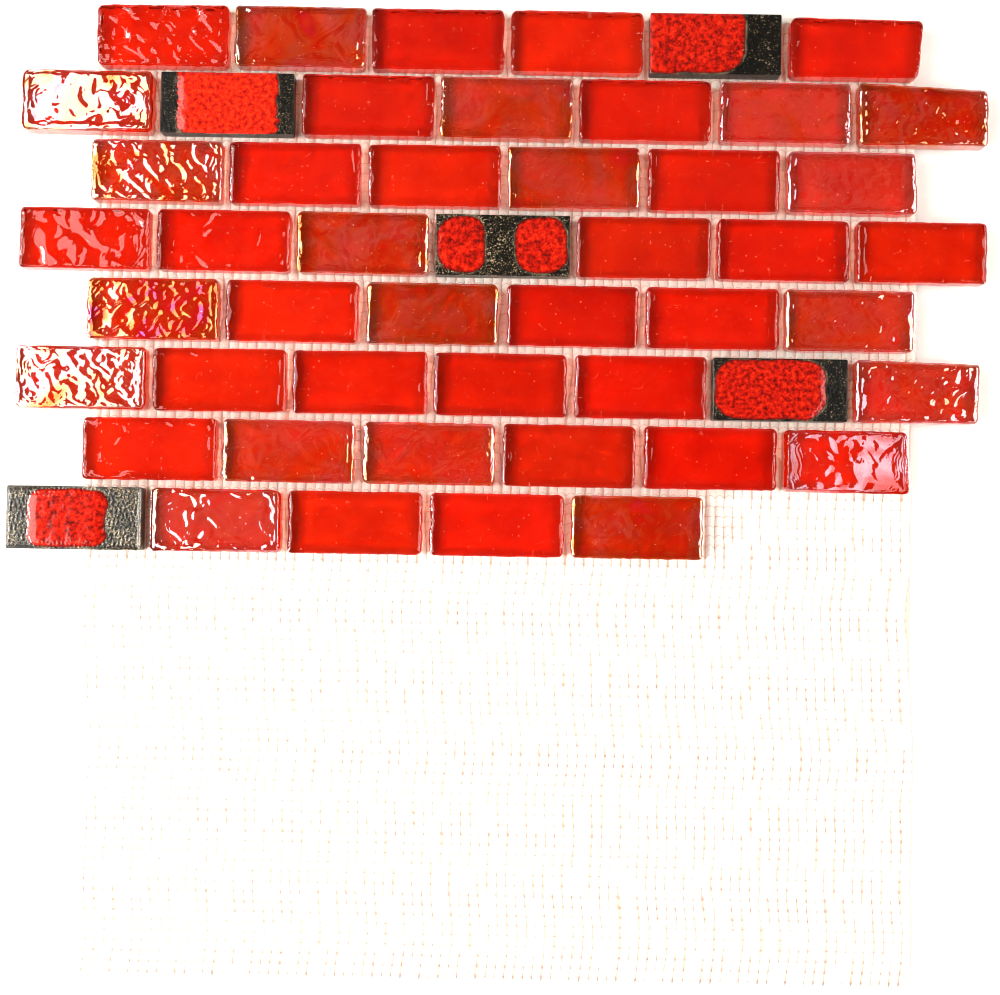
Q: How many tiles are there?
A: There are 50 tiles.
